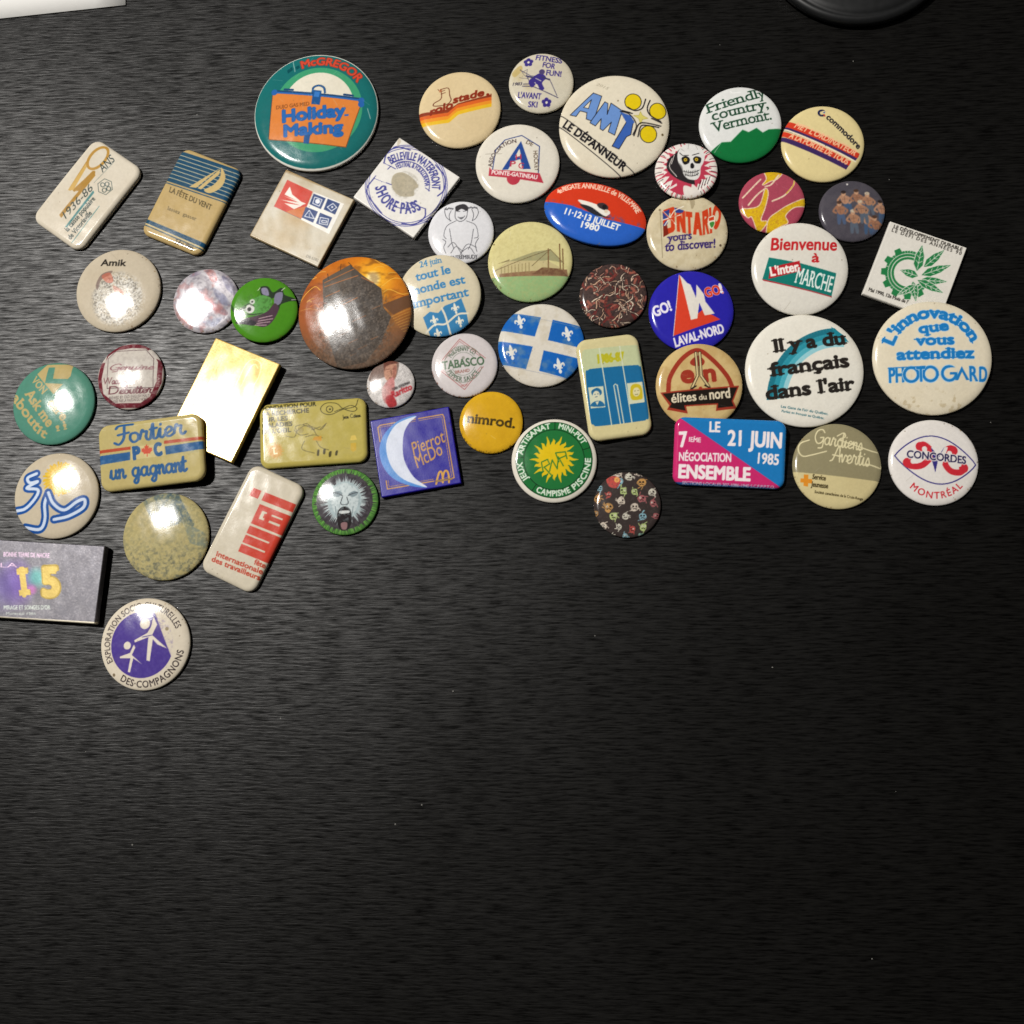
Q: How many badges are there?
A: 52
